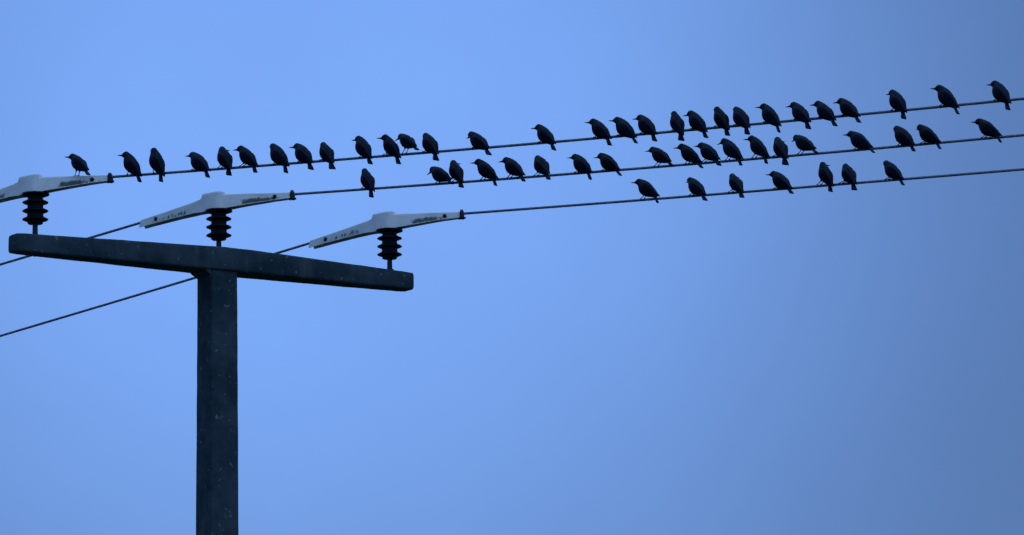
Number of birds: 55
